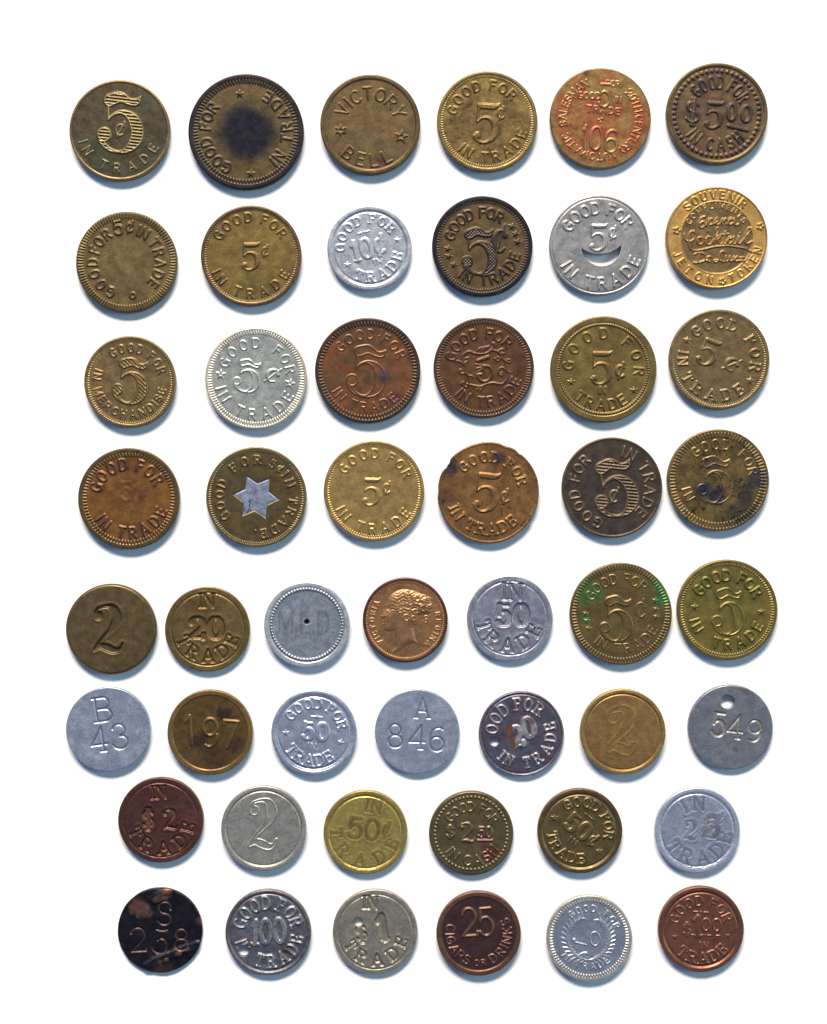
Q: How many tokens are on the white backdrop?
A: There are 50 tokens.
